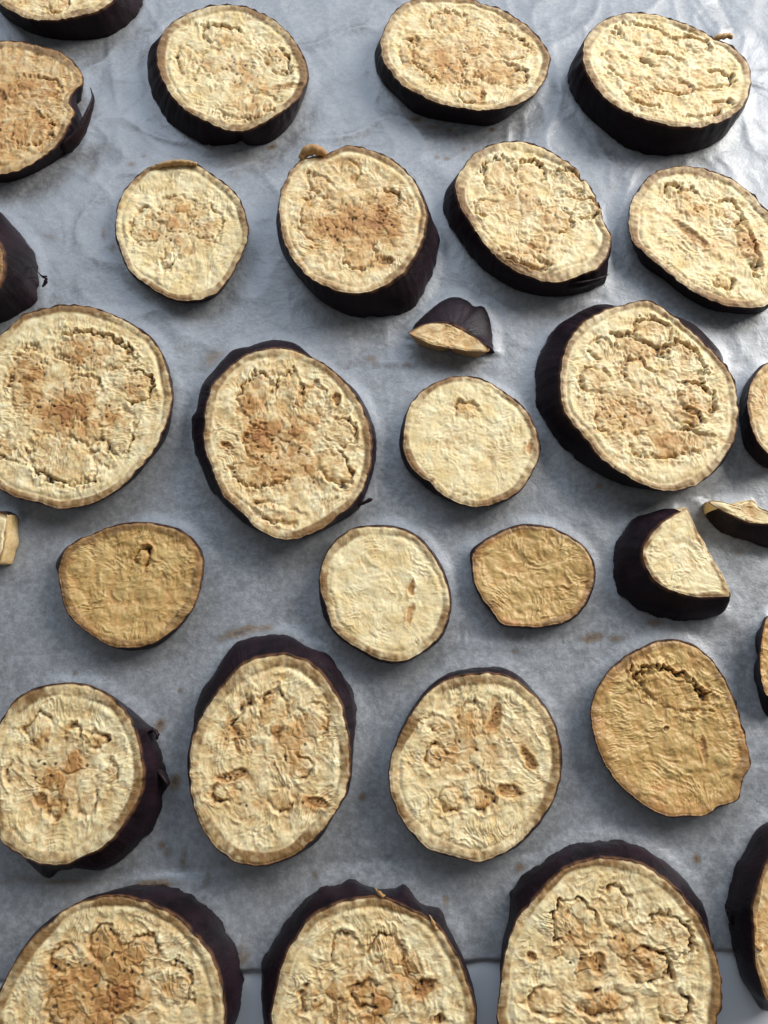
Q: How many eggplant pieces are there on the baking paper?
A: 31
